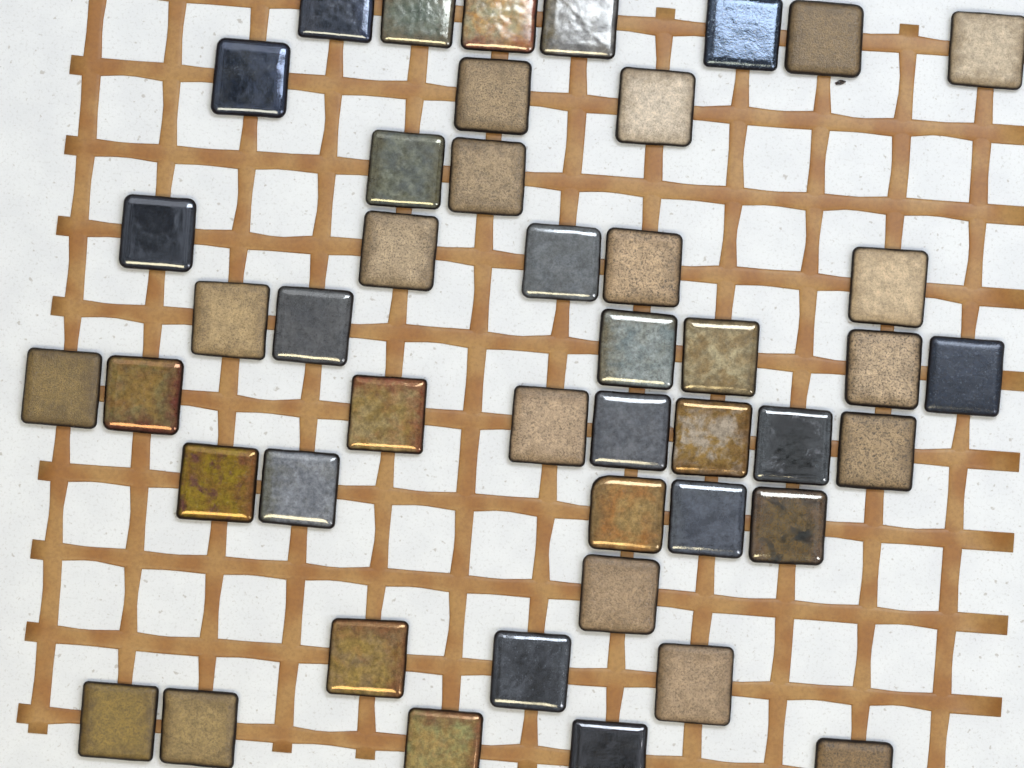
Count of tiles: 45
